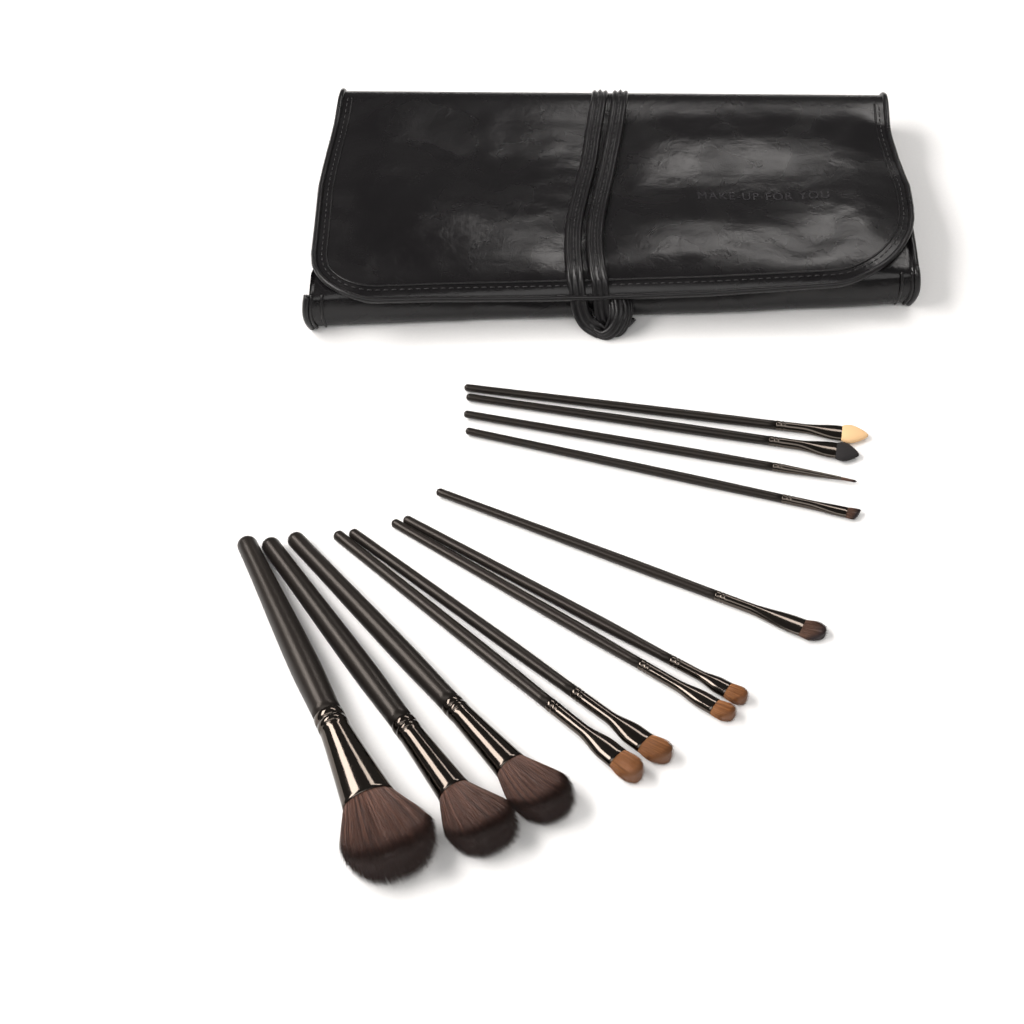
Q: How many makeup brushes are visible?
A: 12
